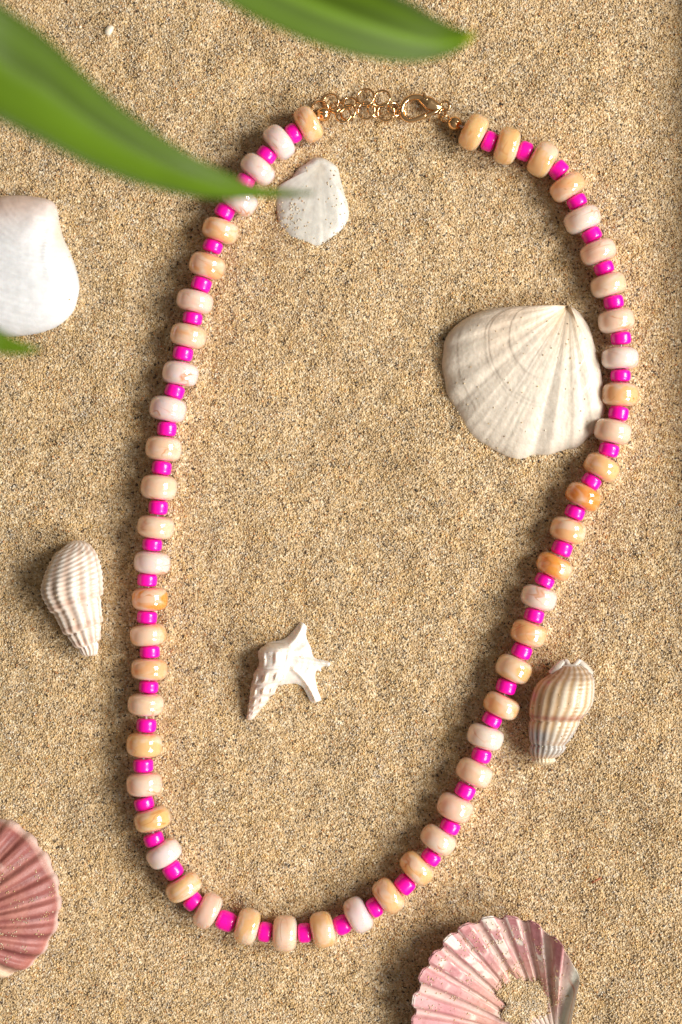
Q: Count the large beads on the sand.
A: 53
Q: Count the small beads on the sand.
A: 52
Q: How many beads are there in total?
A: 105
